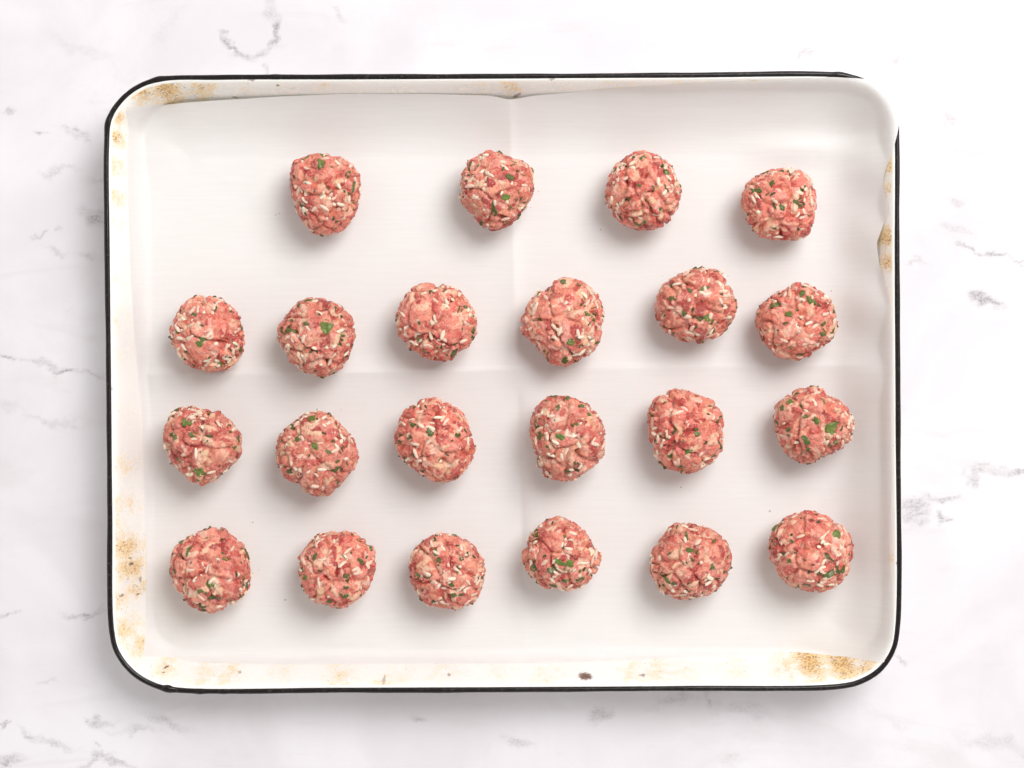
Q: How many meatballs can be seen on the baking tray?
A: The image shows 22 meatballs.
